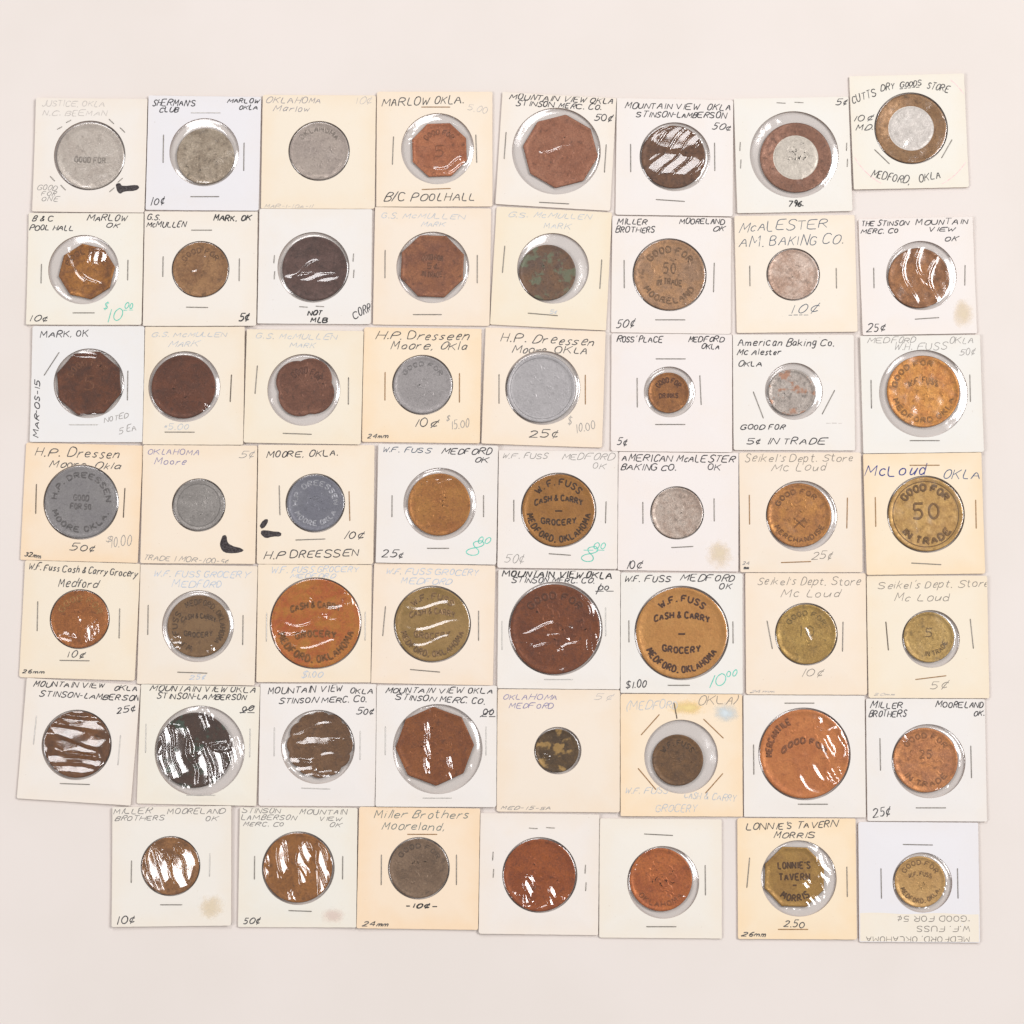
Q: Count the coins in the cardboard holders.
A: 55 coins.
